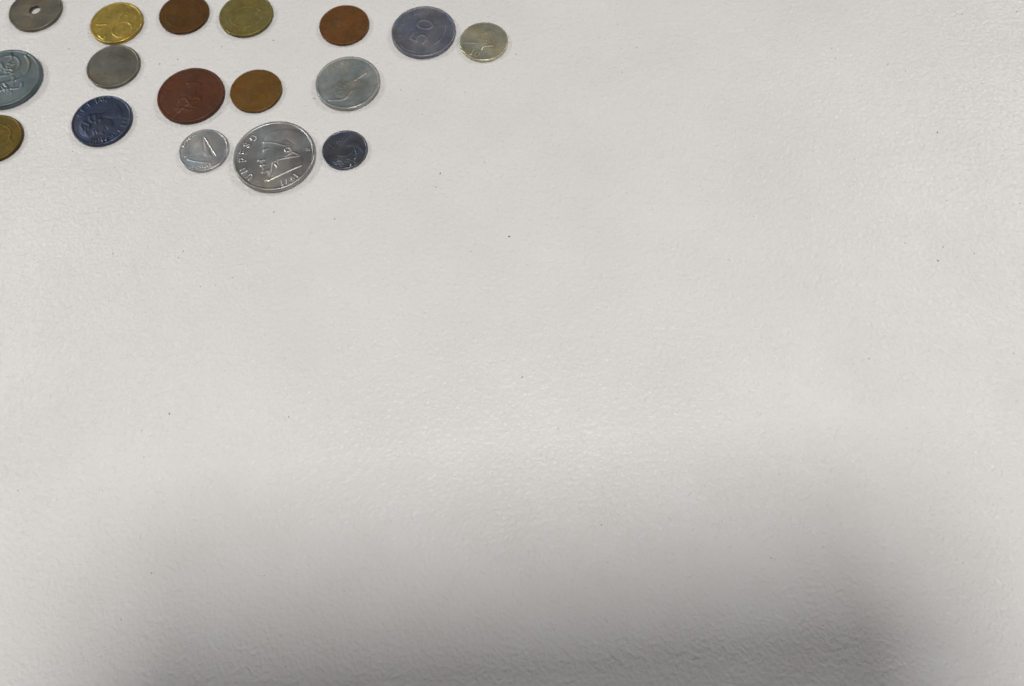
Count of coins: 17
